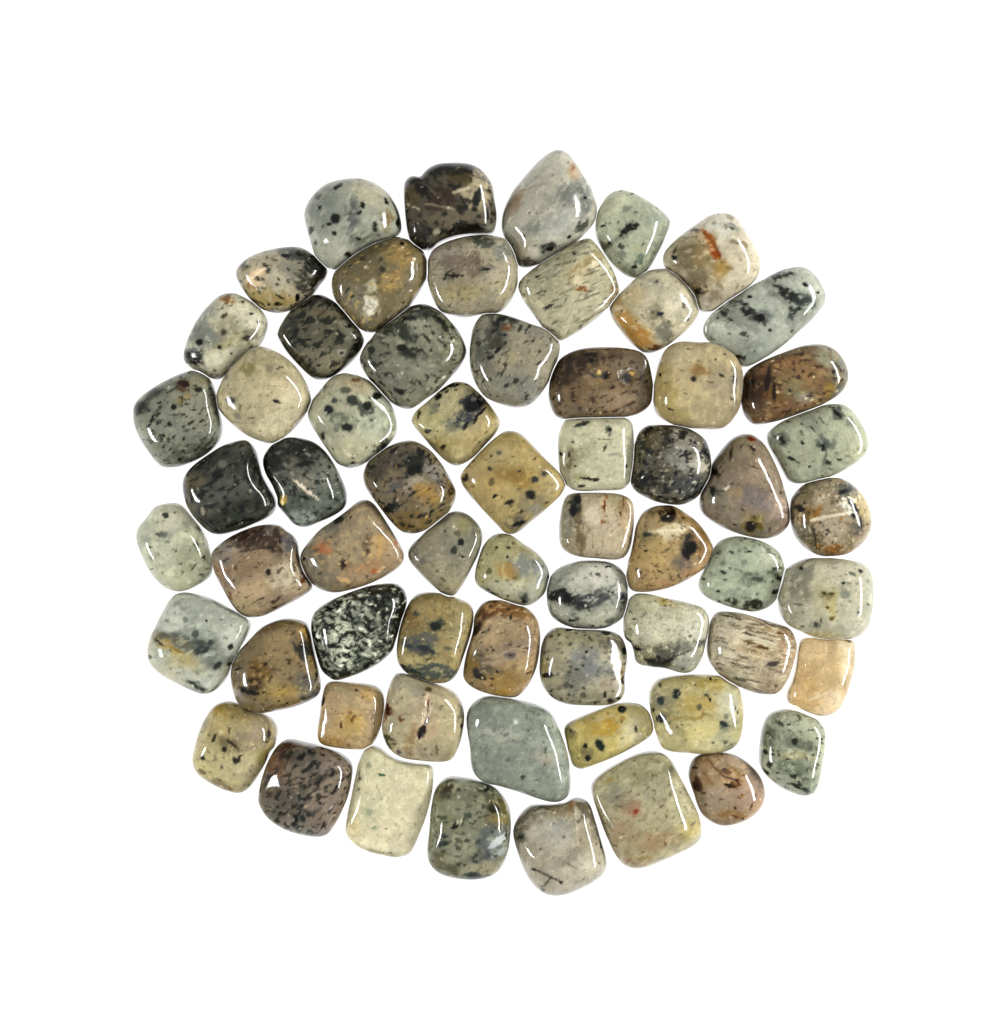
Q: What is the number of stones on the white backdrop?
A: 63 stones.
